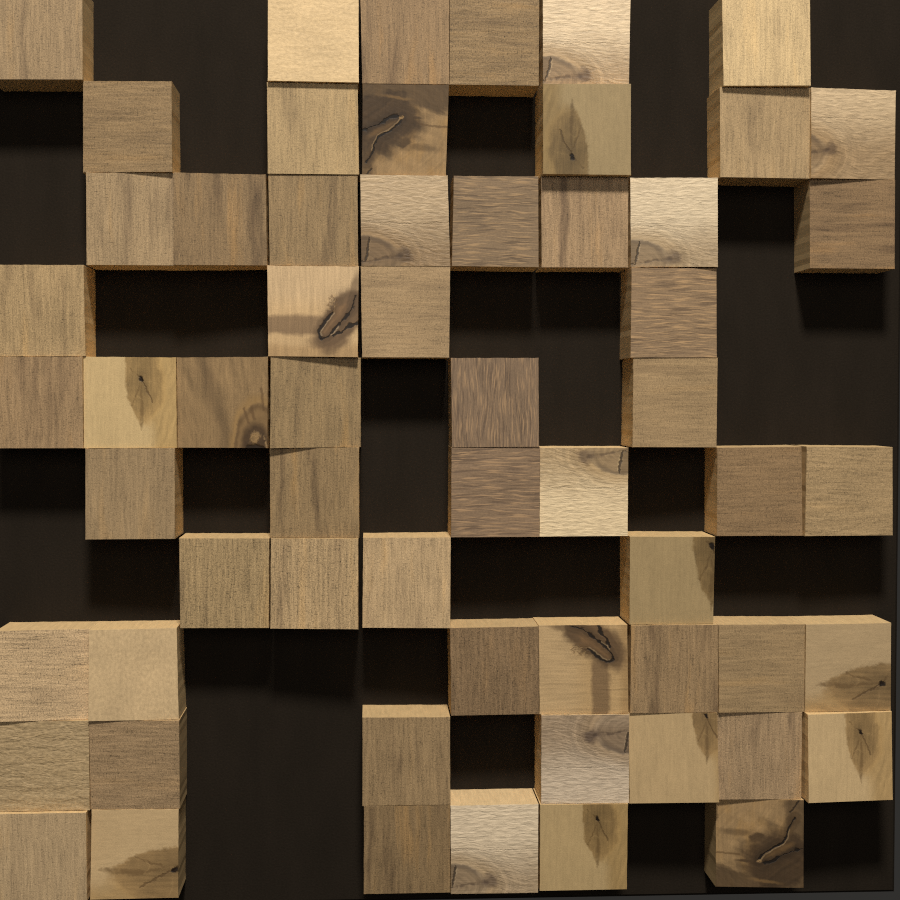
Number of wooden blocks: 60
